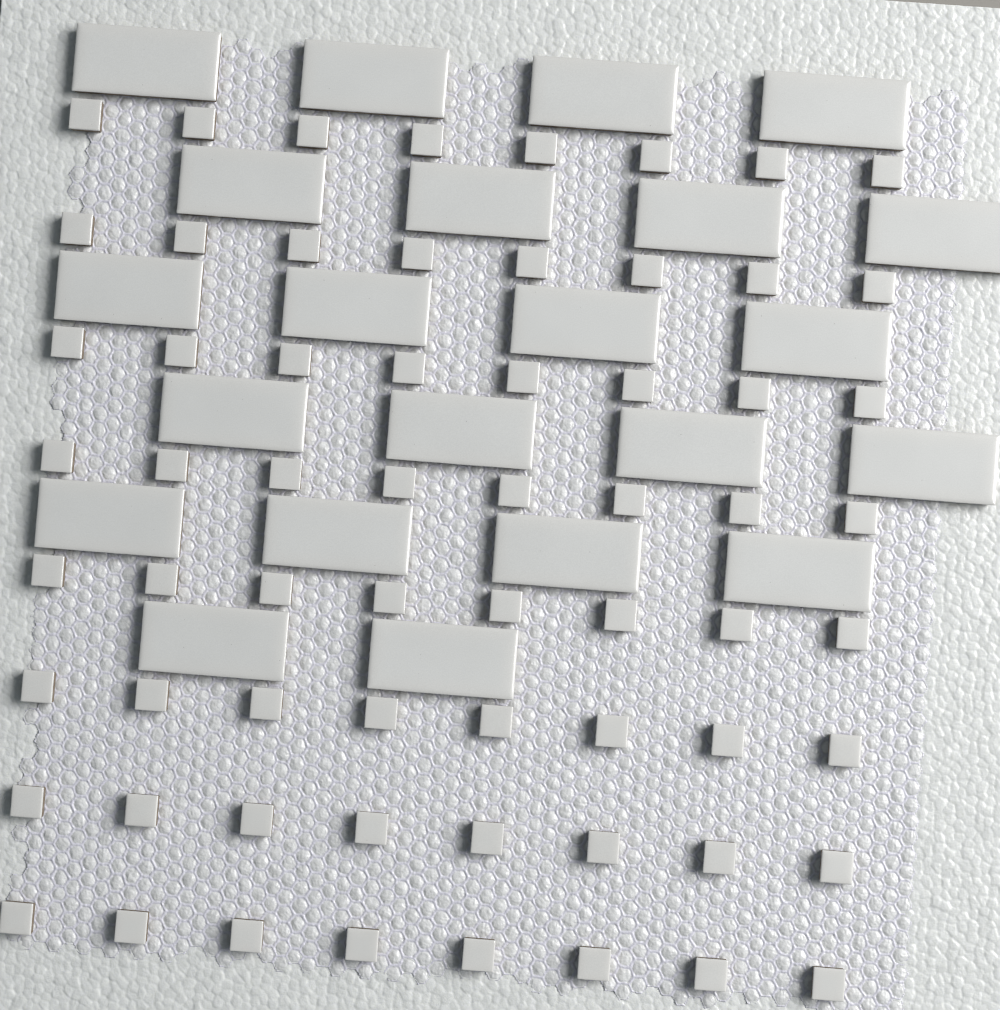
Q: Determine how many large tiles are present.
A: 22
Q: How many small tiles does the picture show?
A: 64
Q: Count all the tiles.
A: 86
